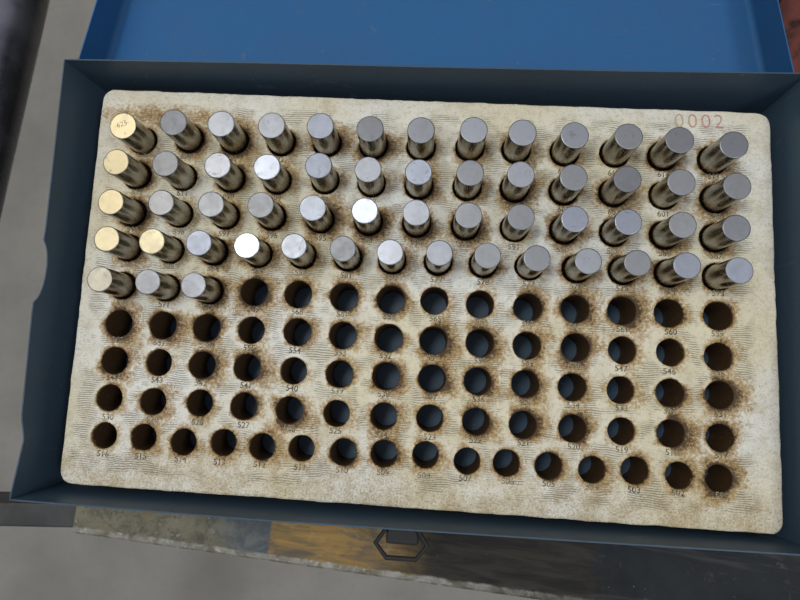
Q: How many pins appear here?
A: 56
